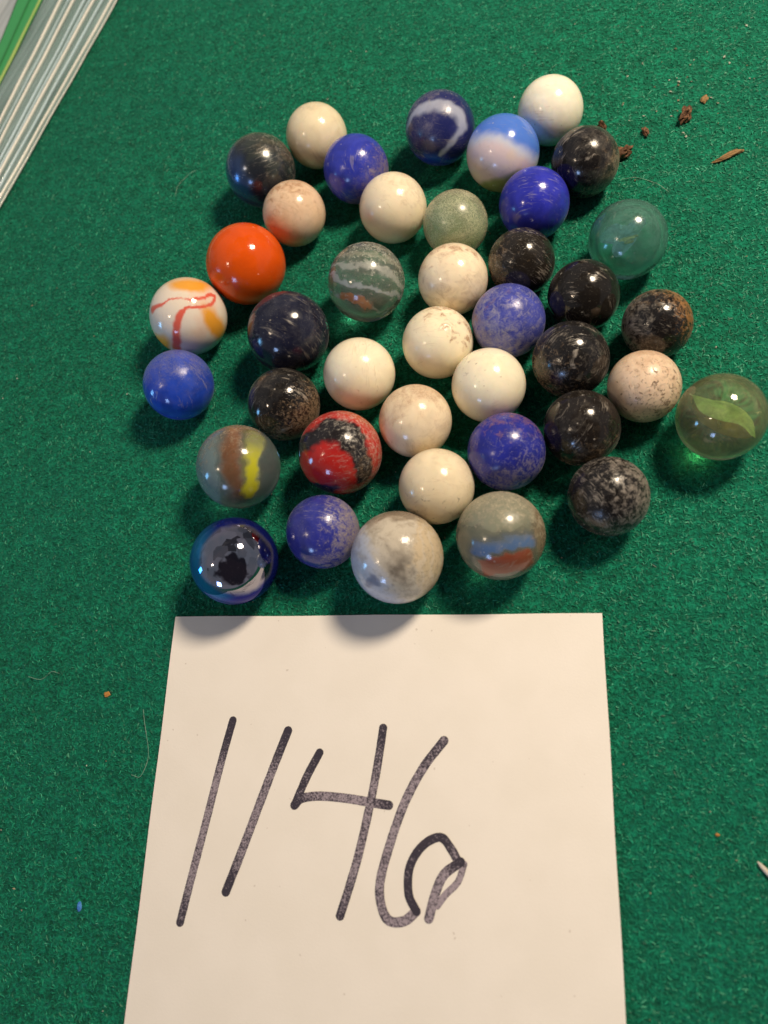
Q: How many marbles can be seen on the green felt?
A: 40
